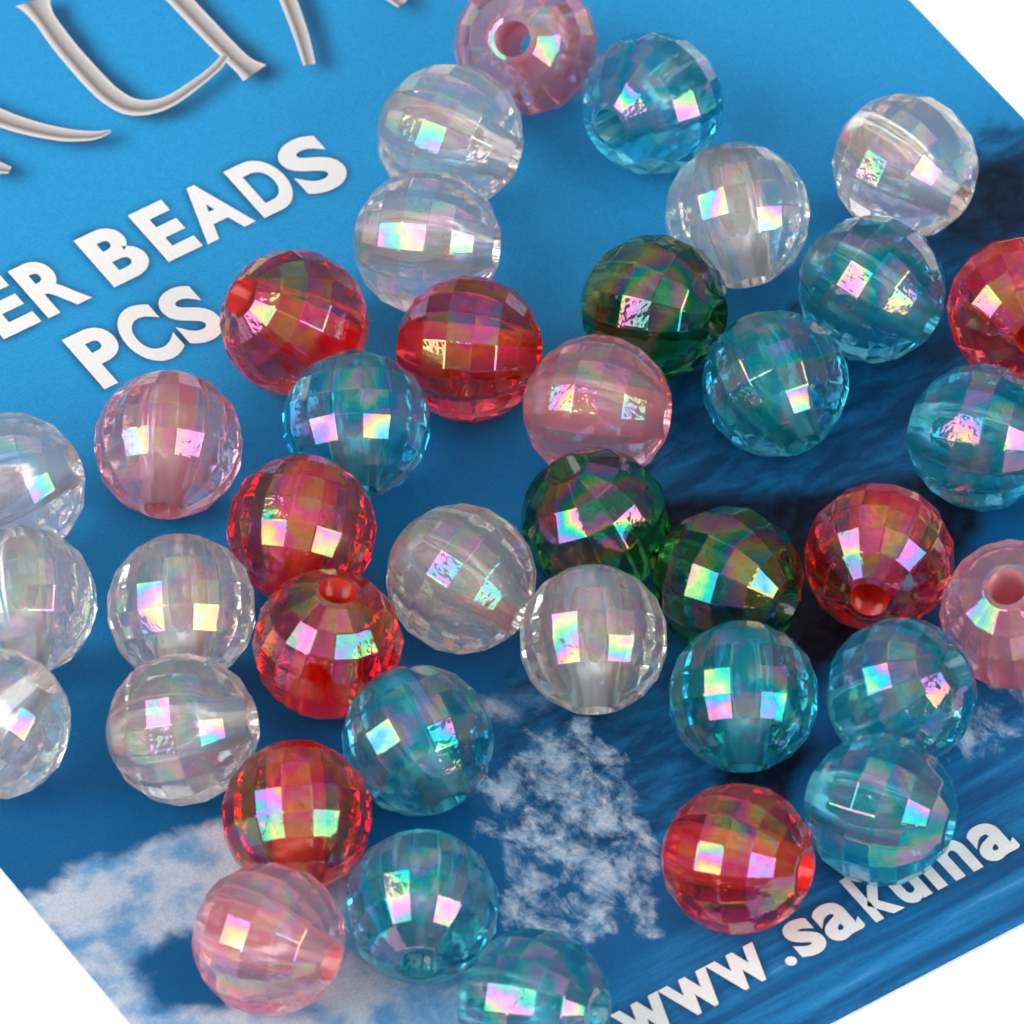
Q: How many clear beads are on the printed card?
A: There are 11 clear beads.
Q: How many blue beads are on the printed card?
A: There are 11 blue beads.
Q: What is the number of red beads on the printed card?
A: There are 8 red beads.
